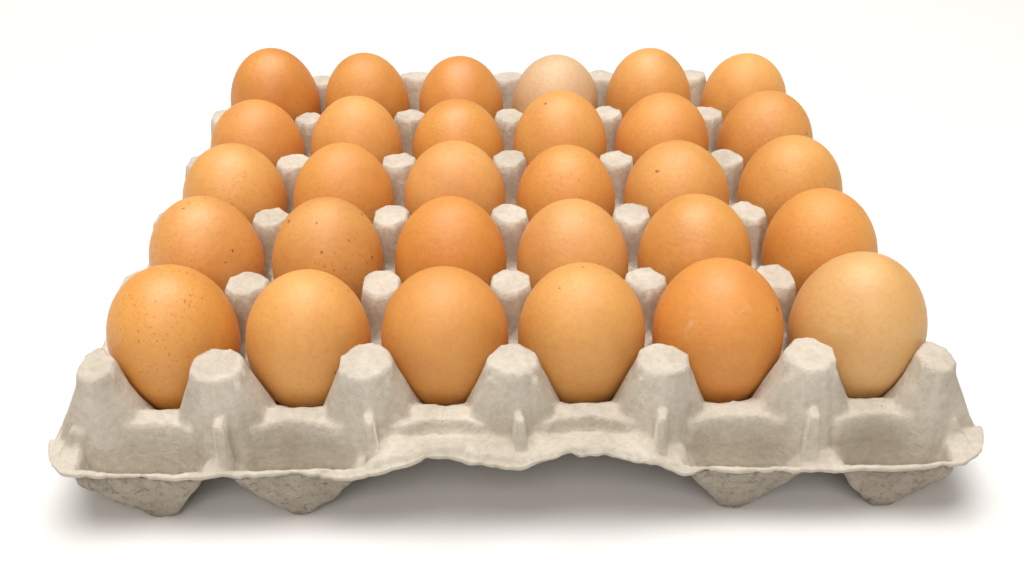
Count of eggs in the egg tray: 30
